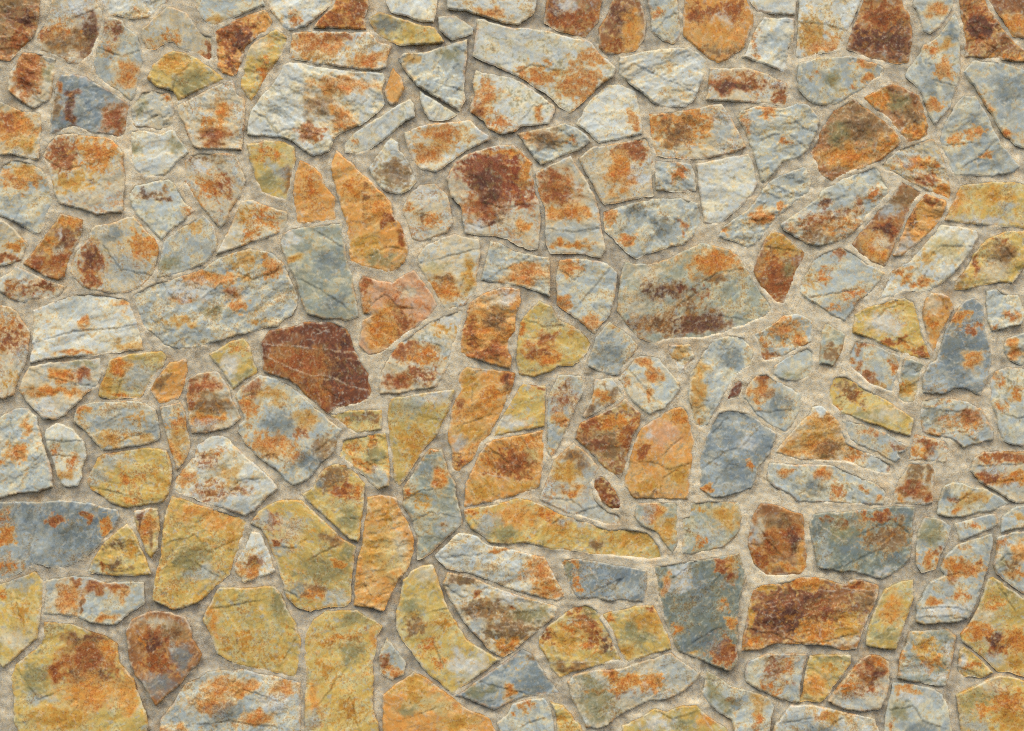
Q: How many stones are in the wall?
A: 200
